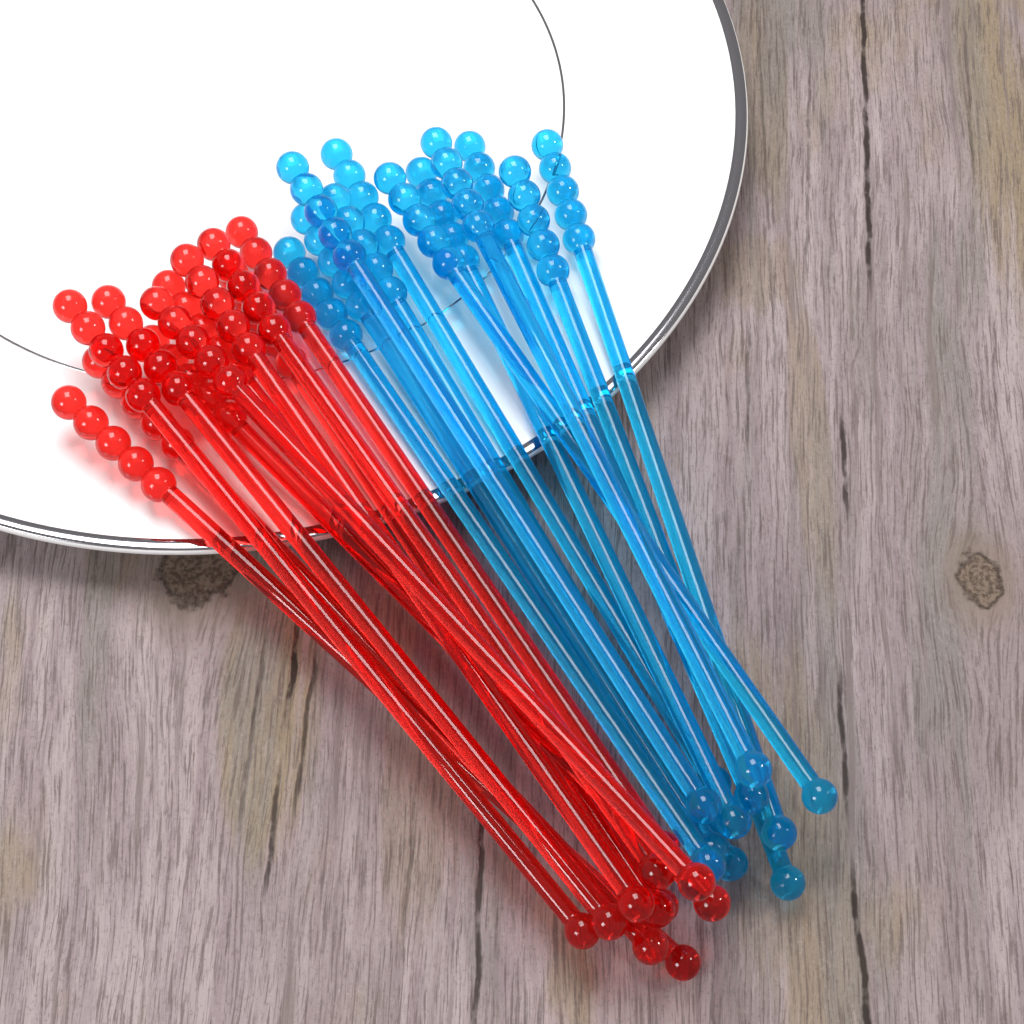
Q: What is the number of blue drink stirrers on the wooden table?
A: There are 11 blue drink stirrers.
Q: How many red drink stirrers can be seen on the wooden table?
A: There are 11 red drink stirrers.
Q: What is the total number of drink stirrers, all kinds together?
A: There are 22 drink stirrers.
